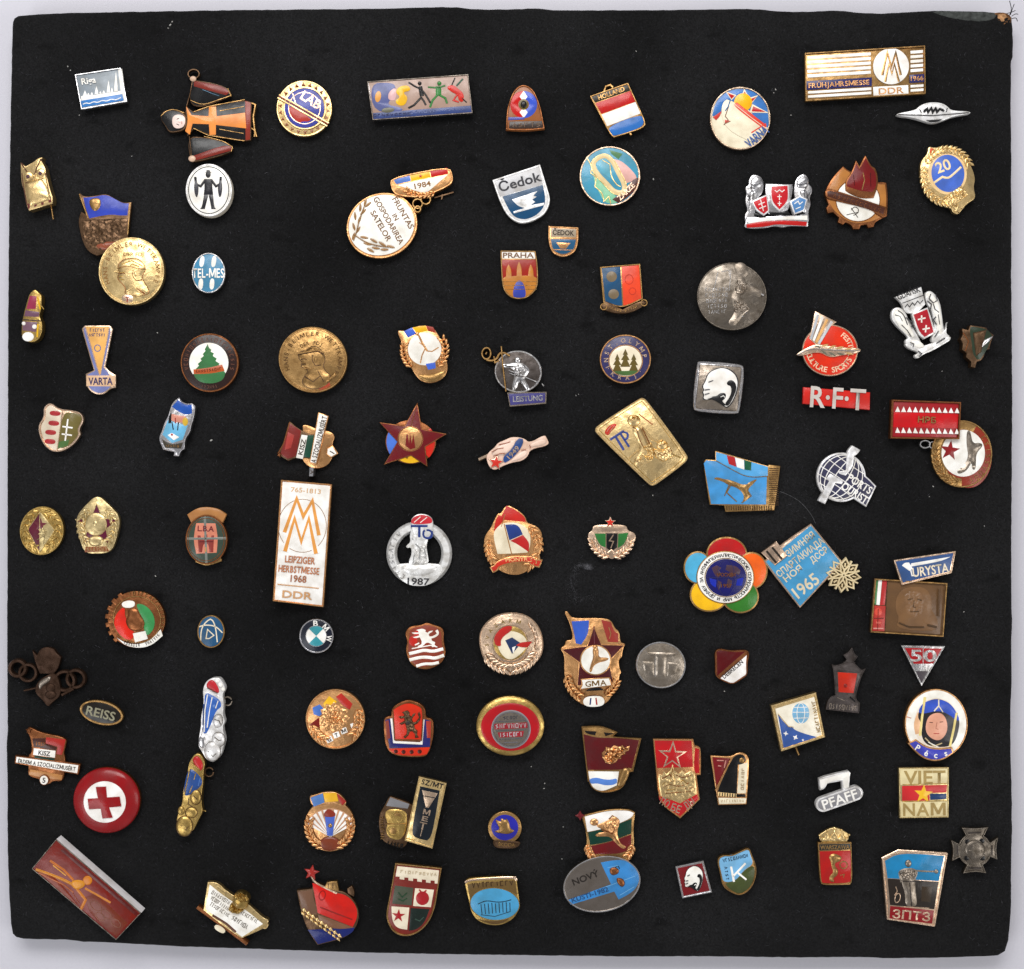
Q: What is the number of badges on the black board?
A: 98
